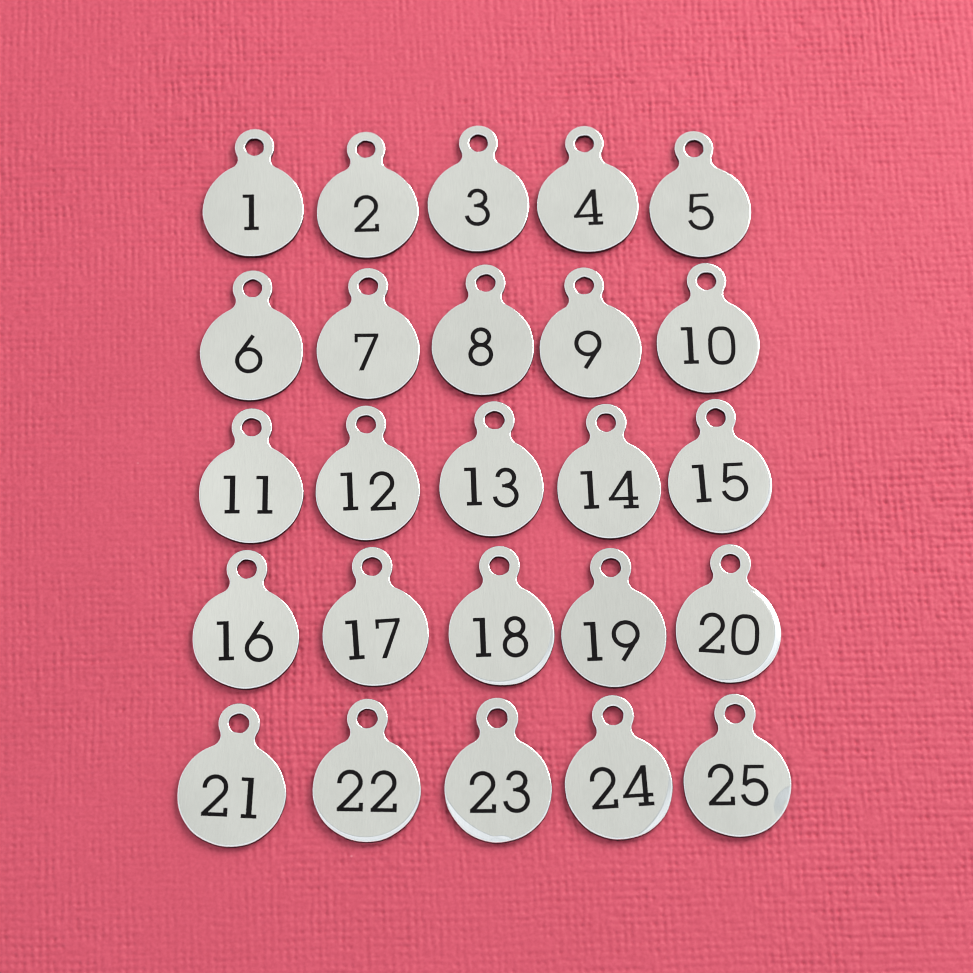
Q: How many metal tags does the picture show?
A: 25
